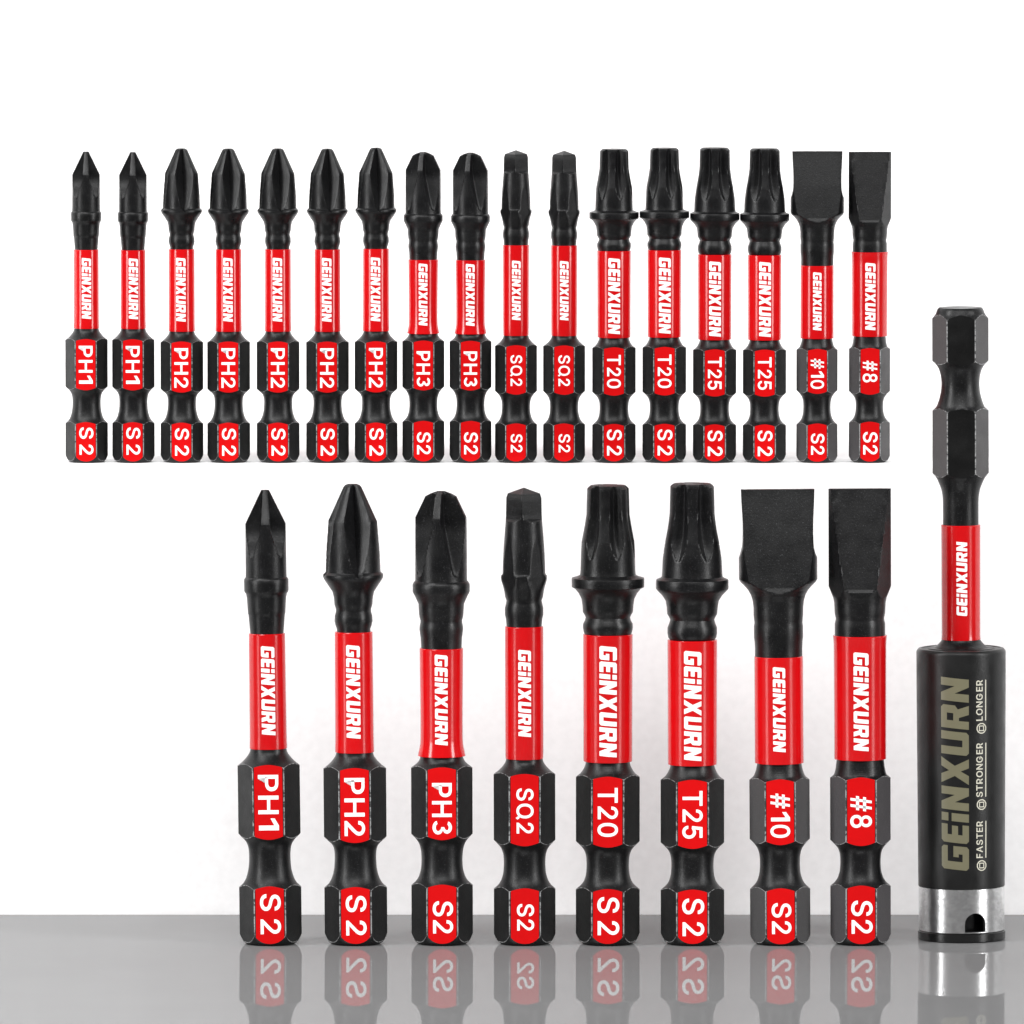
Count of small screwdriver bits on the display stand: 17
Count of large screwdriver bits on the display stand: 8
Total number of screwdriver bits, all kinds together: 25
